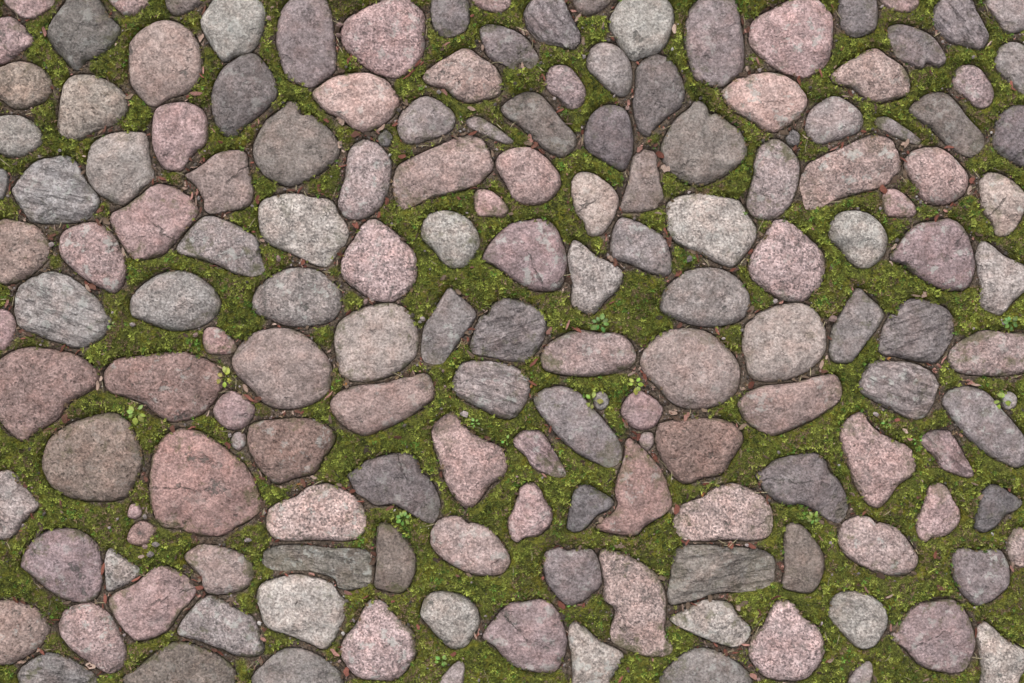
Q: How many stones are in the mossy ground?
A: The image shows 161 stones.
